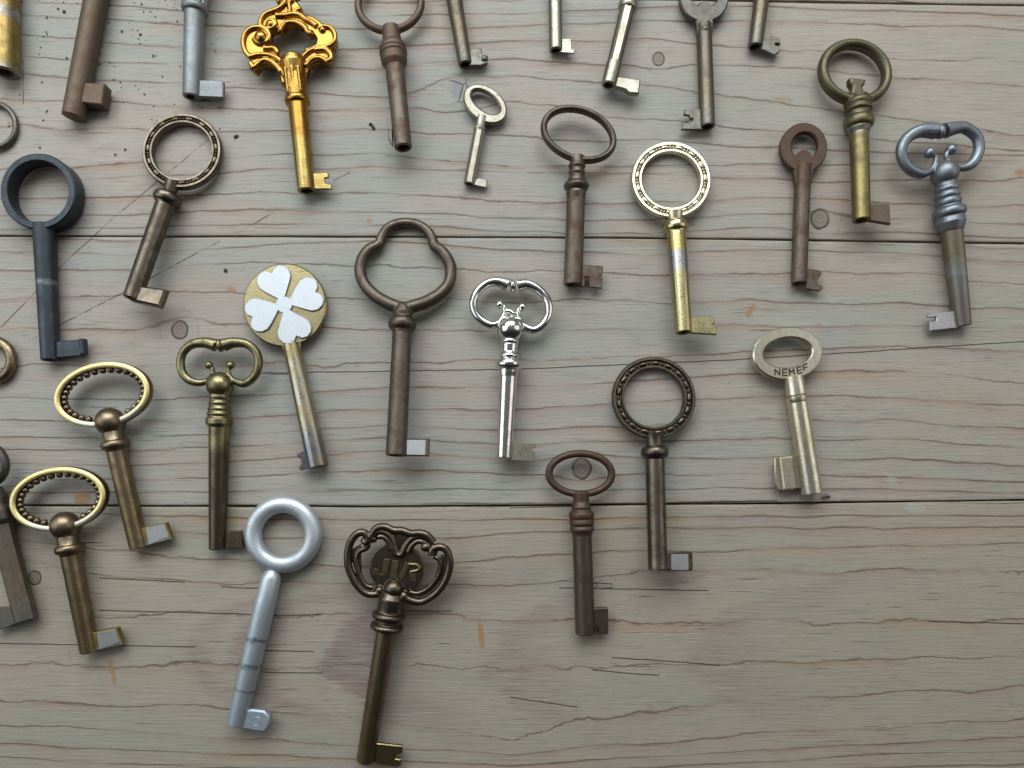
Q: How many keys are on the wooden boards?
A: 32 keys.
